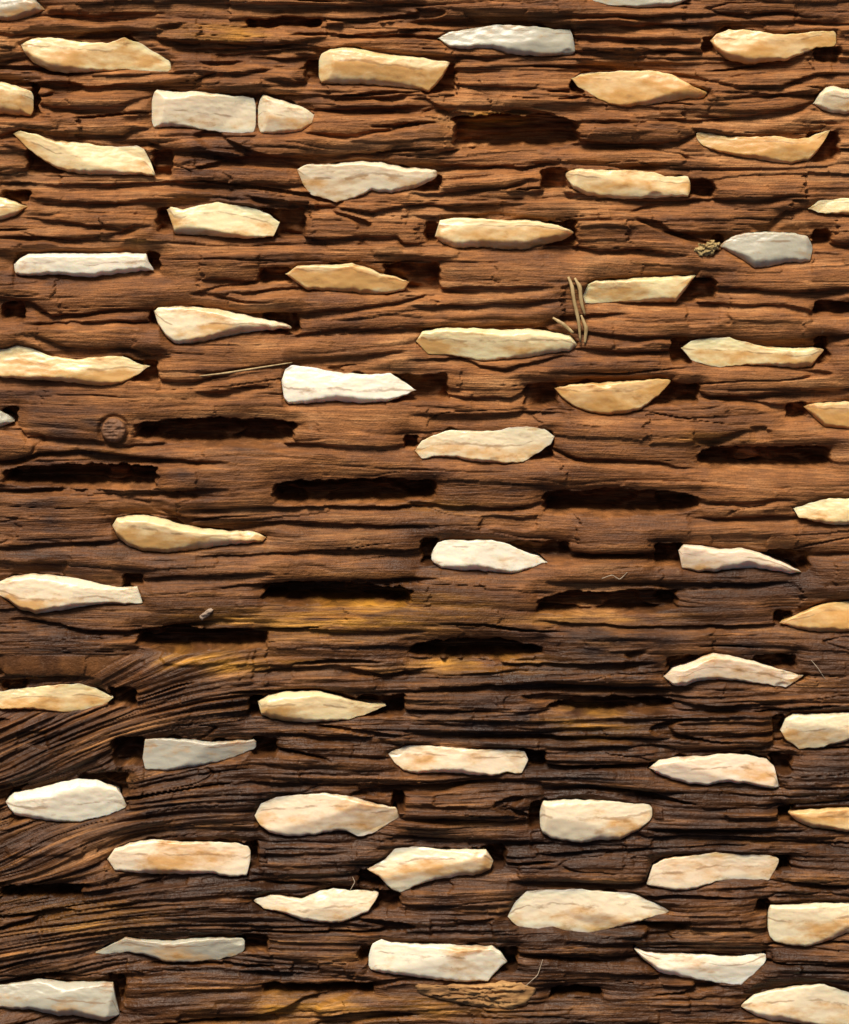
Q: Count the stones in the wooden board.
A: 60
